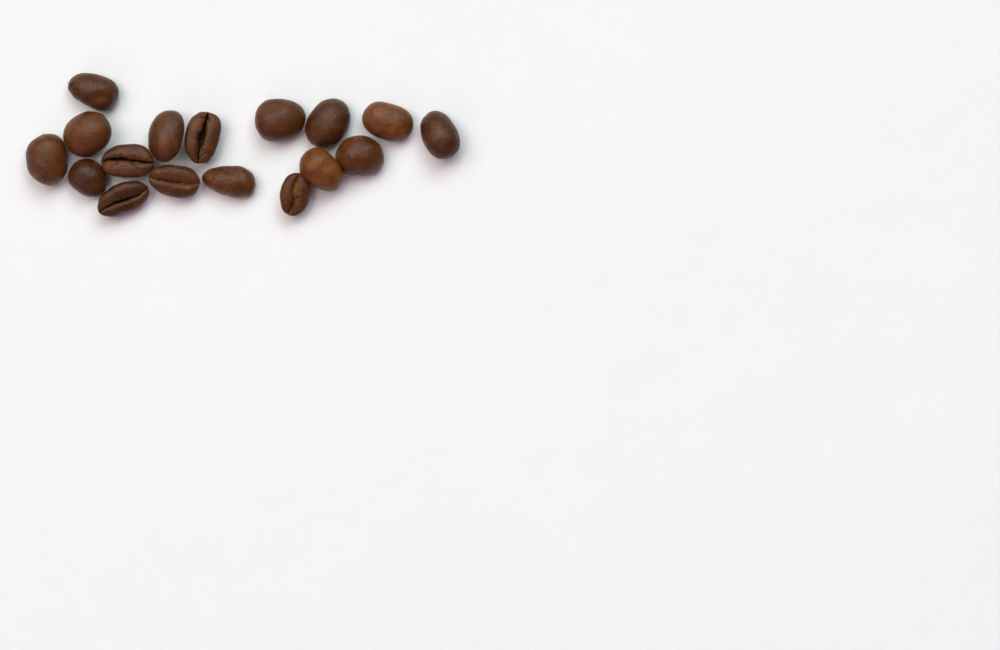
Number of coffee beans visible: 17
